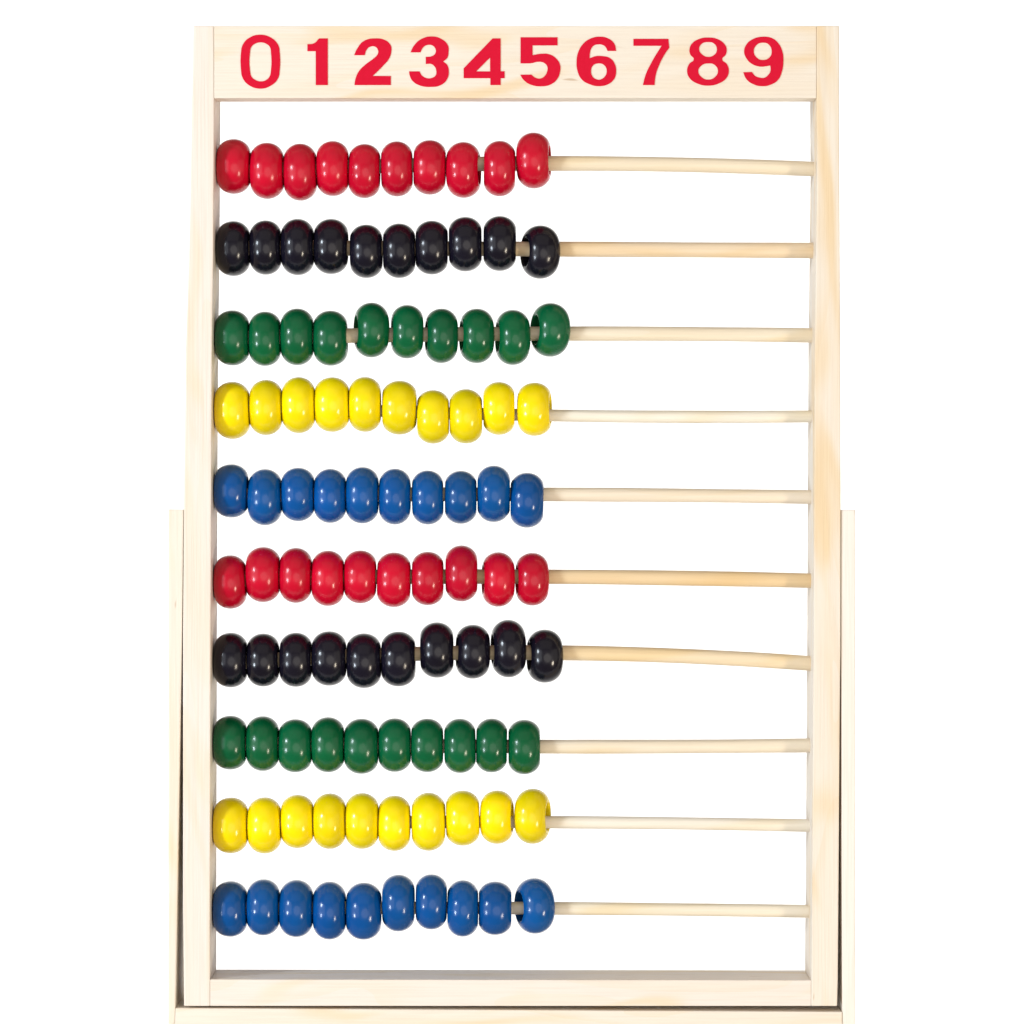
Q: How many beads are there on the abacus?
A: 100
